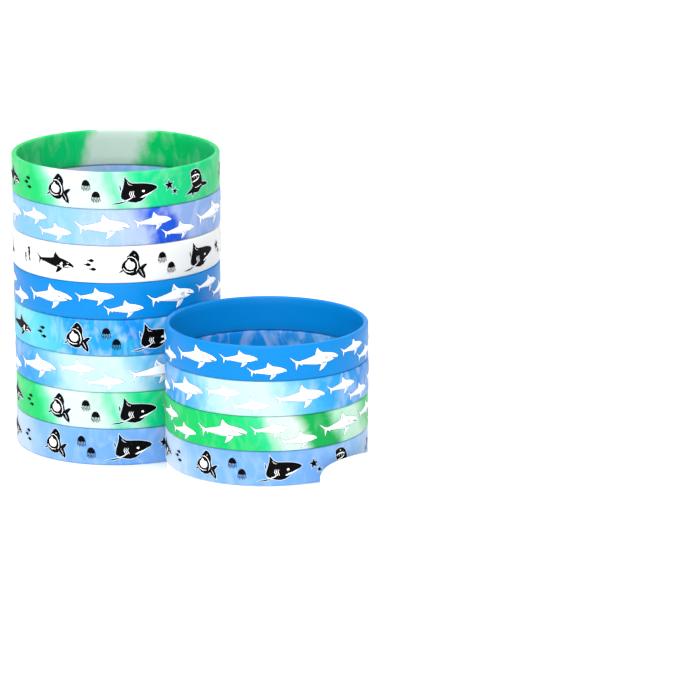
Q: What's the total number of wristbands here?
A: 12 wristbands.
